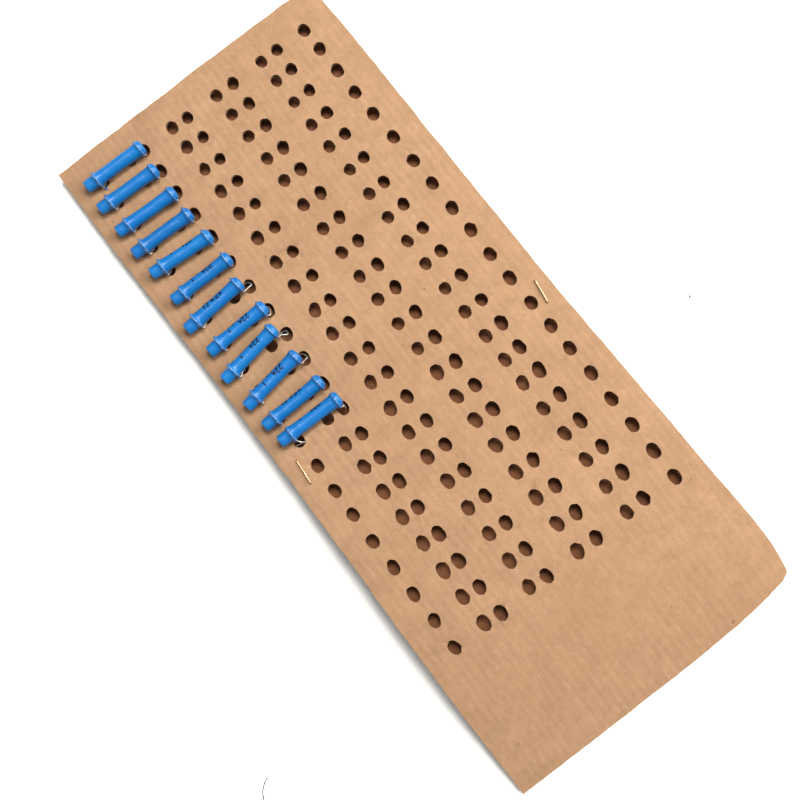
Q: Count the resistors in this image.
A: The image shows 12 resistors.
